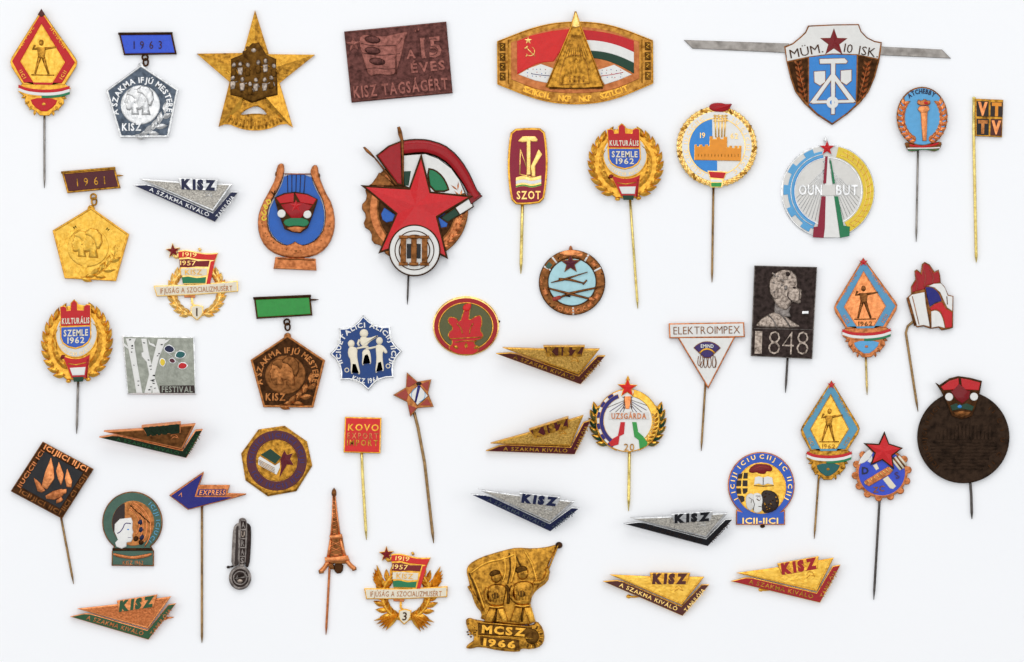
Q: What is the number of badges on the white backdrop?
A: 50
